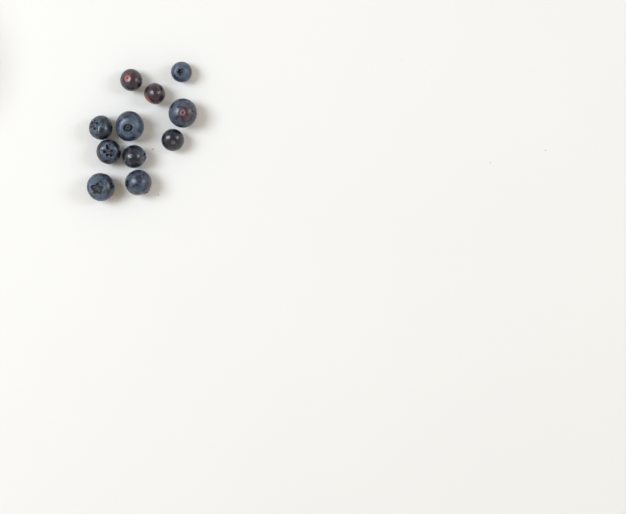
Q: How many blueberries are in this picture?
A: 11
